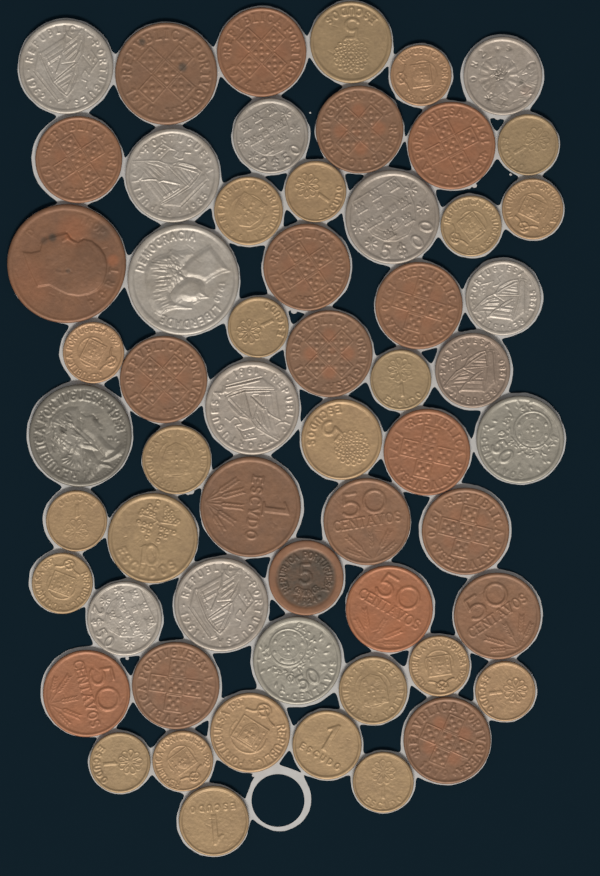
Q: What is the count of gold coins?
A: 24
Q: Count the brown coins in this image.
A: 20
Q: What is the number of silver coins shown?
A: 14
